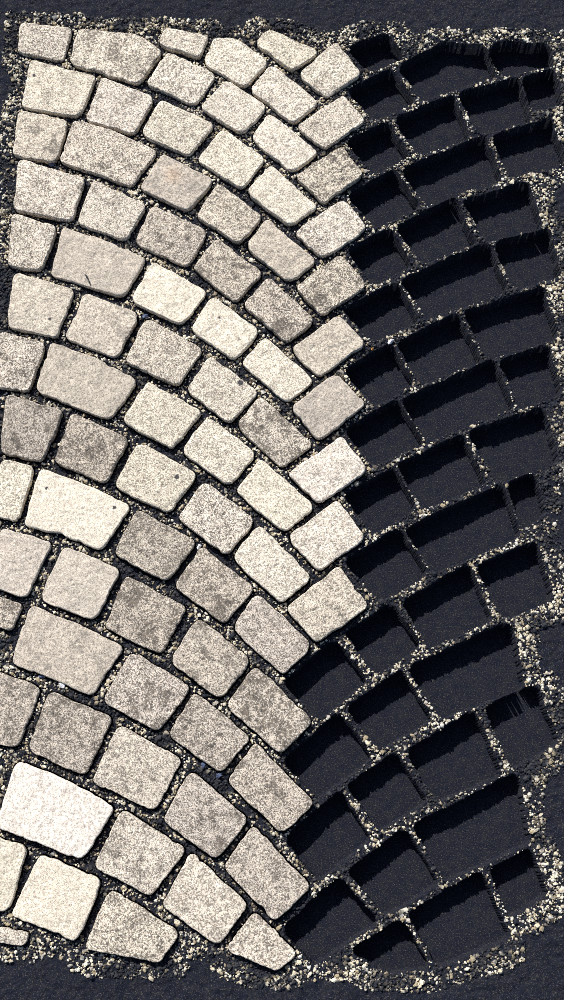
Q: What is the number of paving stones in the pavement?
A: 82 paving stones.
